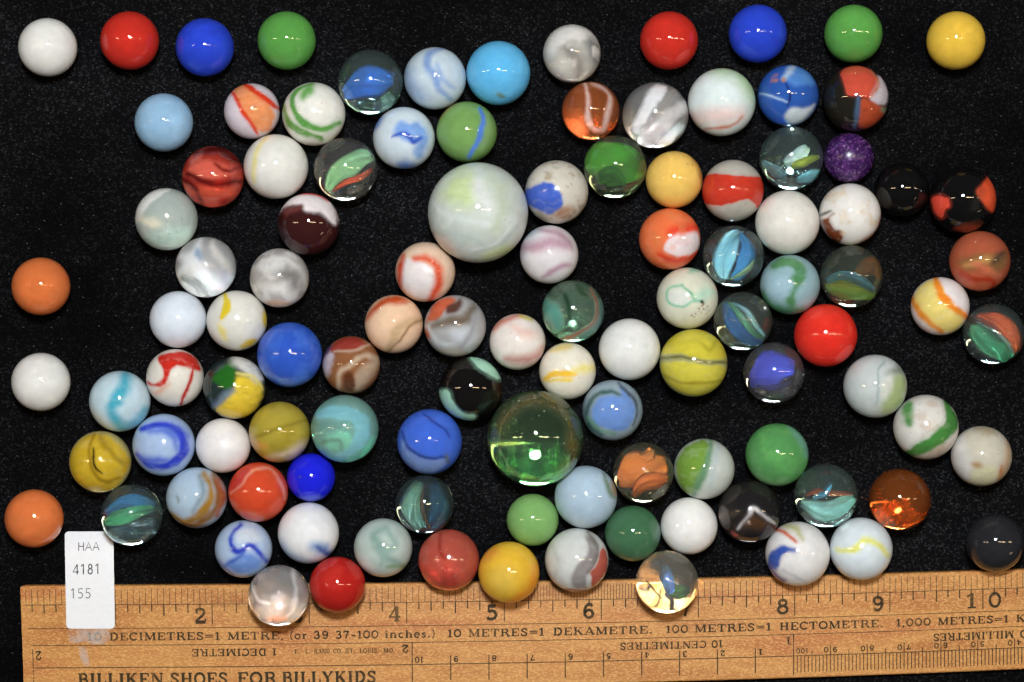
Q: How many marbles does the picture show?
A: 109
